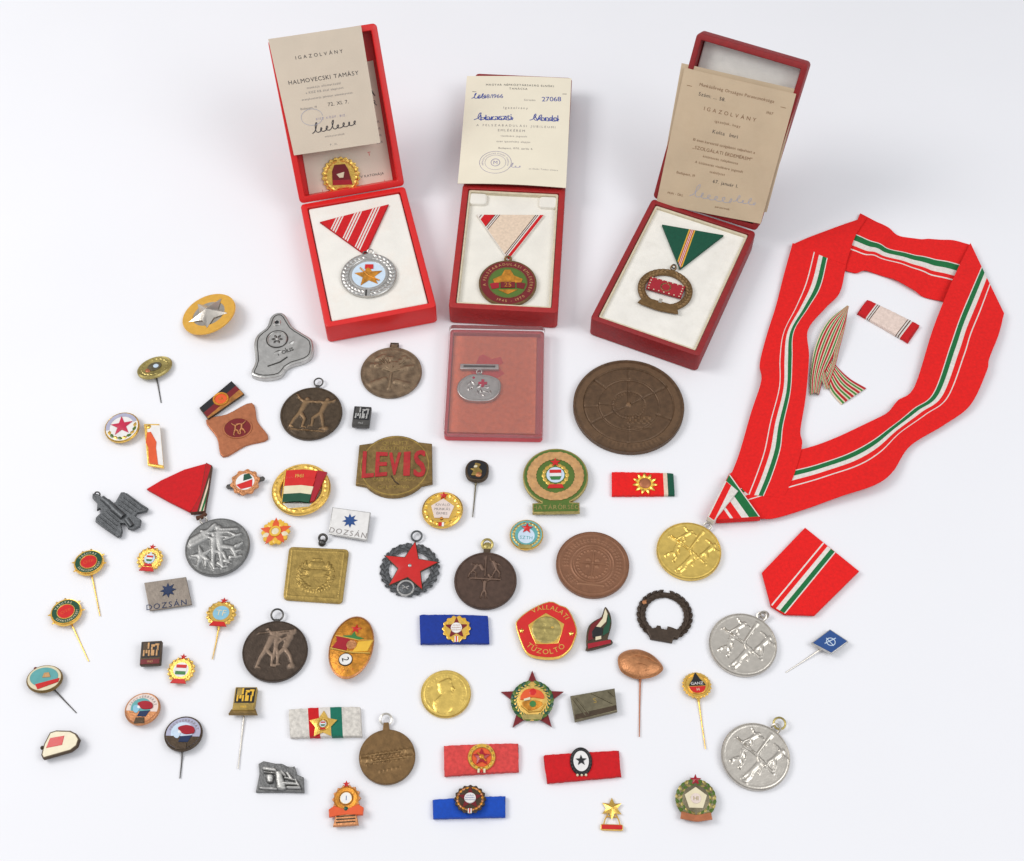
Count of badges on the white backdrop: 30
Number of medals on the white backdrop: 20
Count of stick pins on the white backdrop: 11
